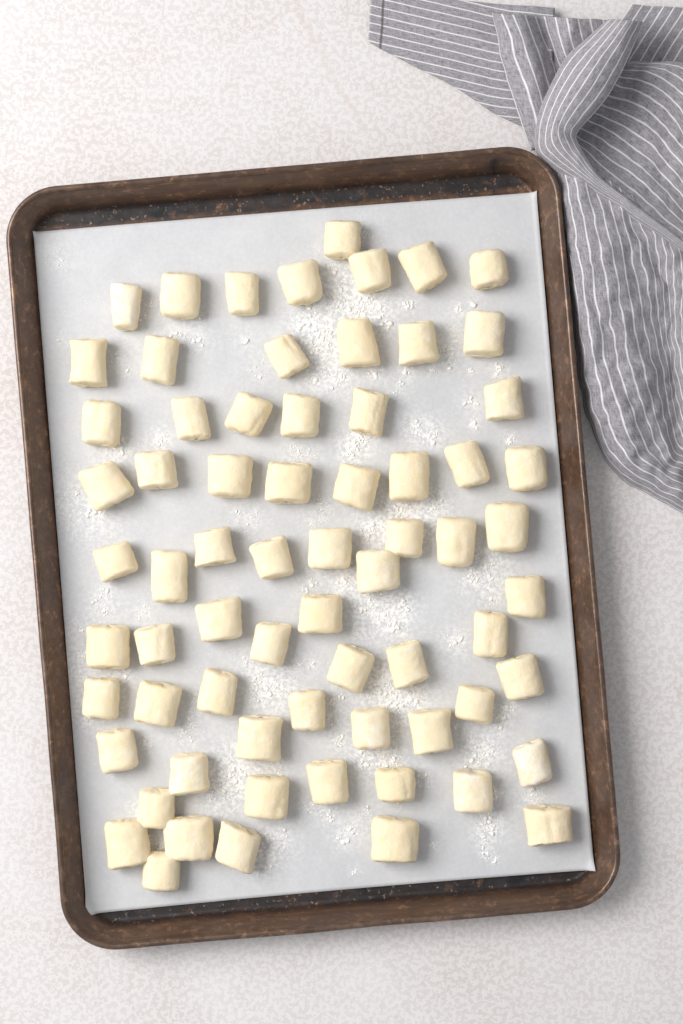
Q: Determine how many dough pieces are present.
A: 69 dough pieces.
